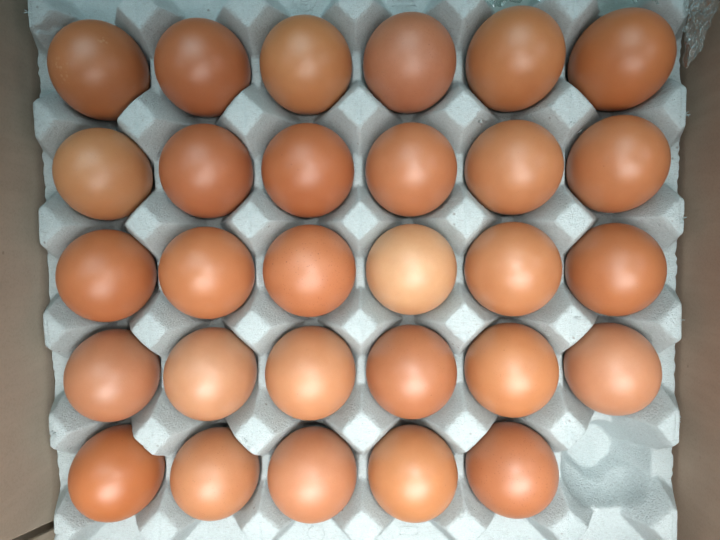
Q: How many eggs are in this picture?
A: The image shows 29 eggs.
